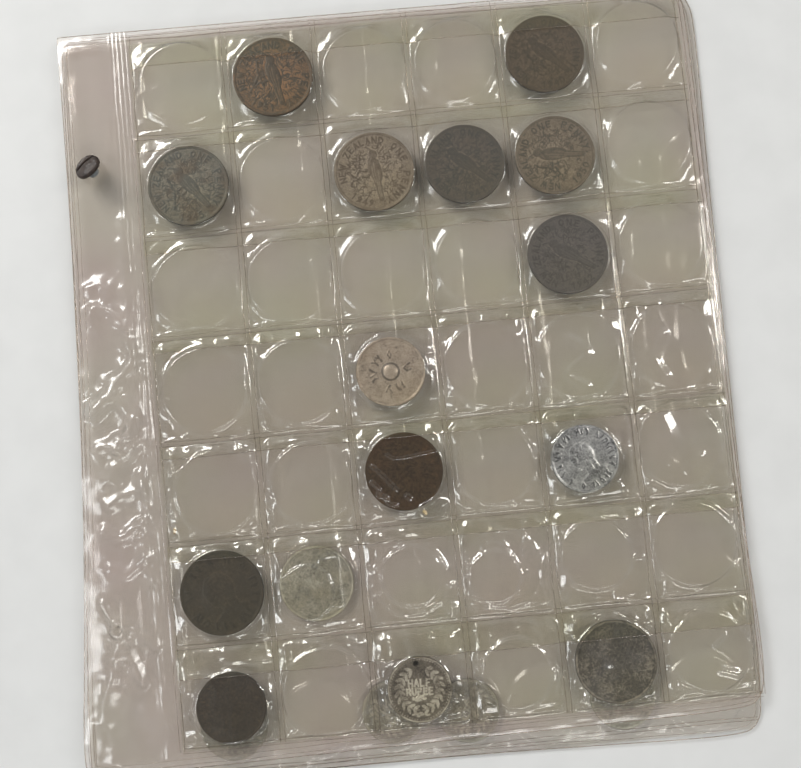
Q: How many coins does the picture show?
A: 19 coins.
